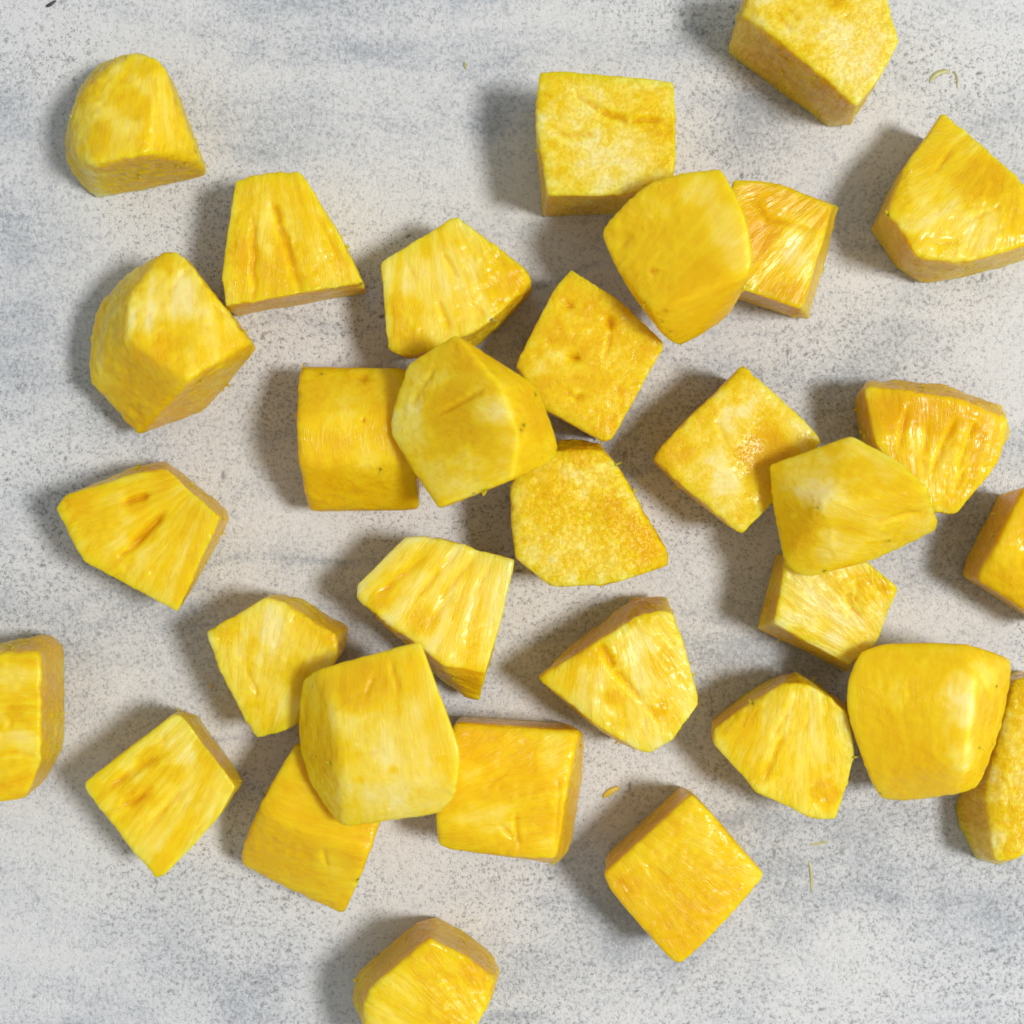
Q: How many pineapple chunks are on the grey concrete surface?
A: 32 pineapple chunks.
